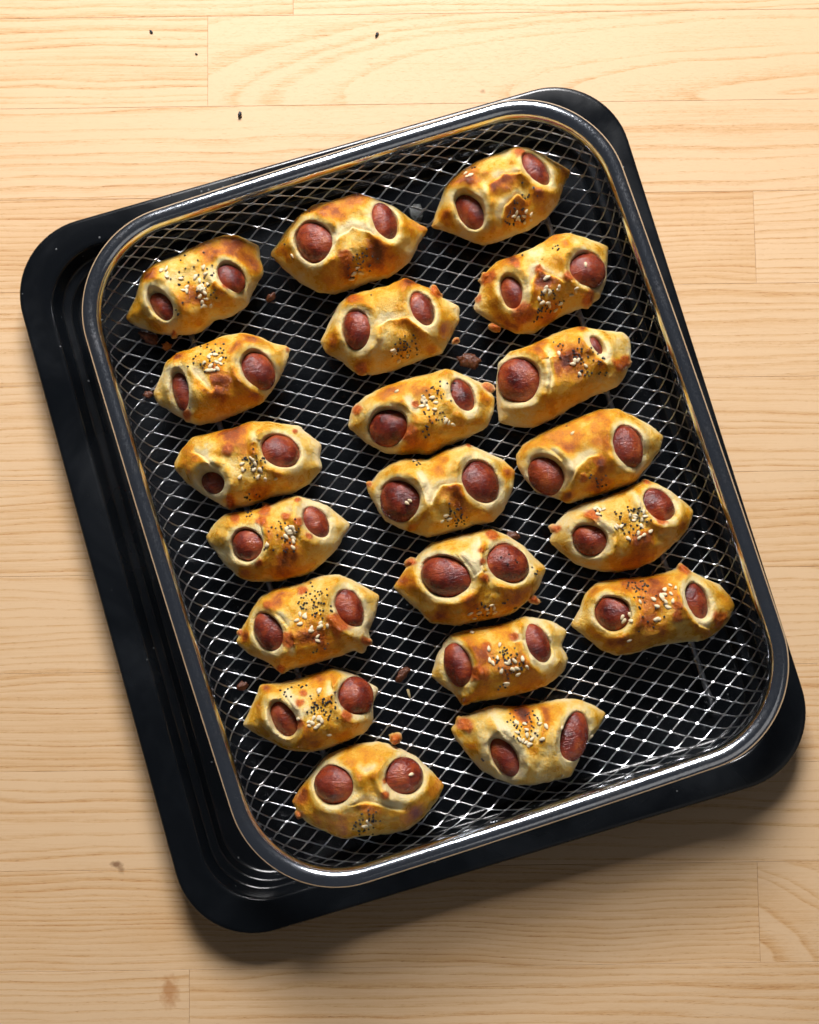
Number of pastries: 20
